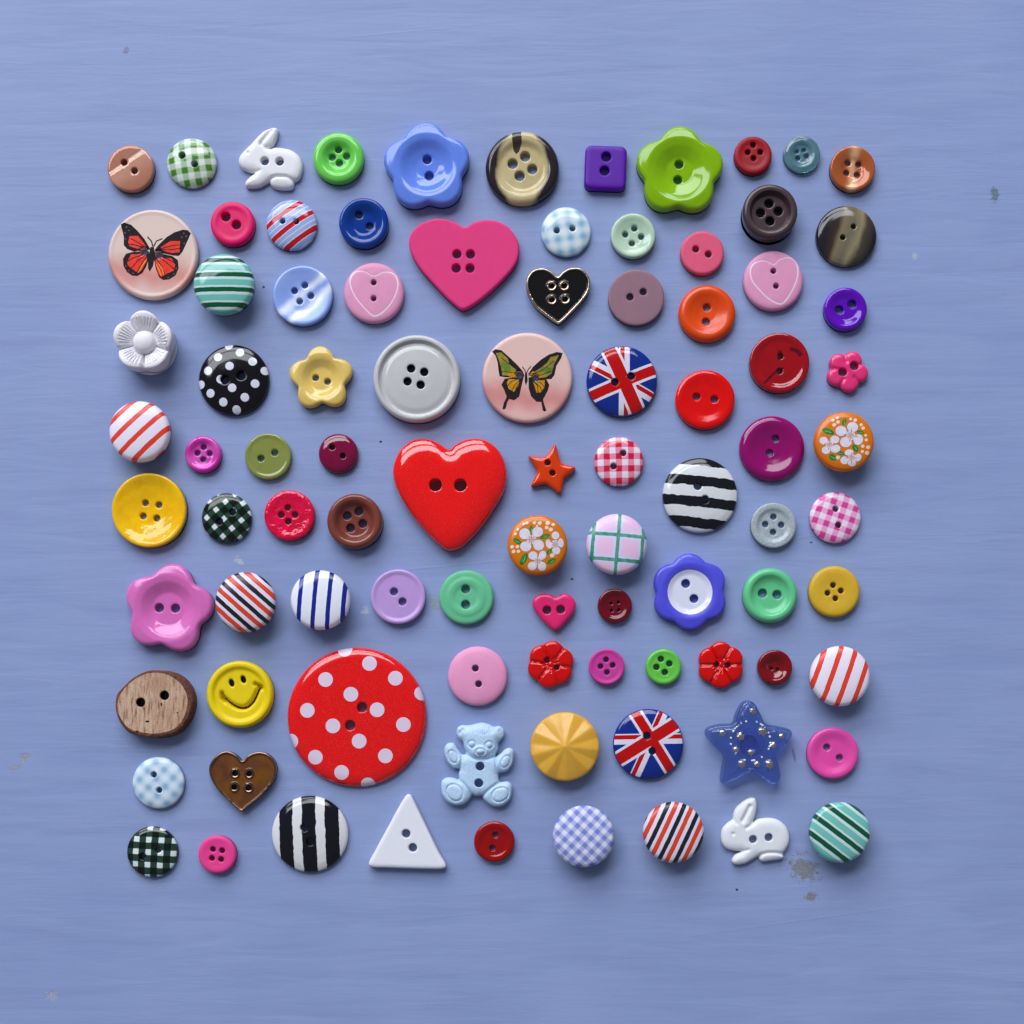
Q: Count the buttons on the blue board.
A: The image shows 92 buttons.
